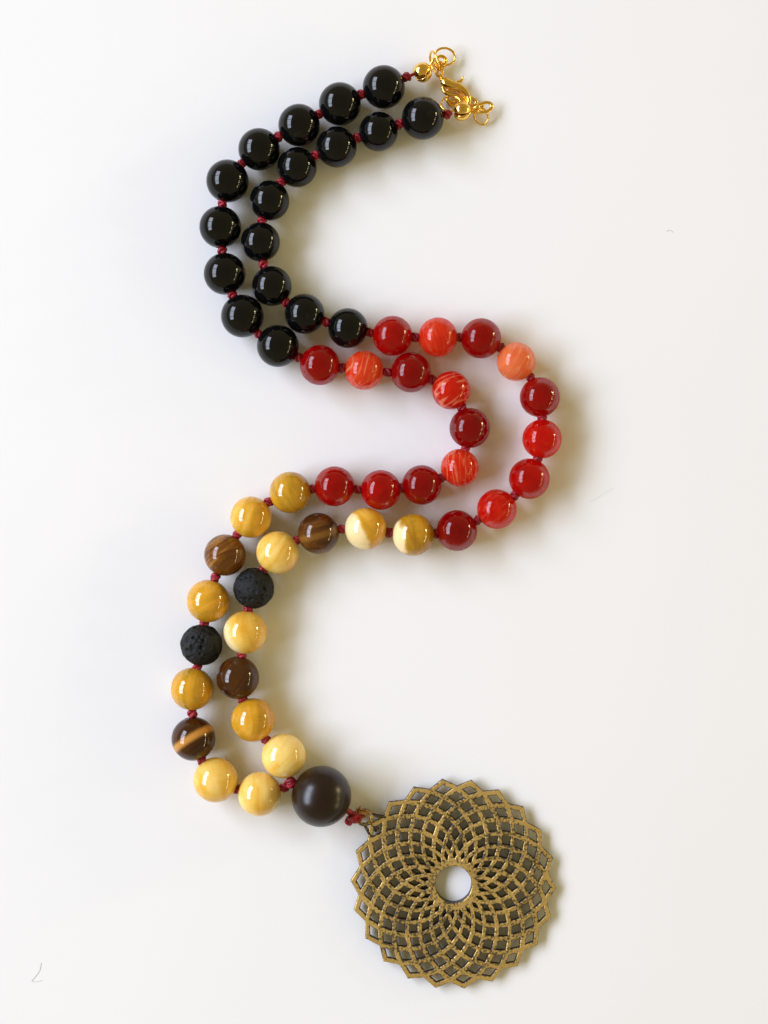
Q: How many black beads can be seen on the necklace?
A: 20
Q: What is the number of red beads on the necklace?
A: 18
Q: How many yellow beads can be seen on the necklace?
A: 12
